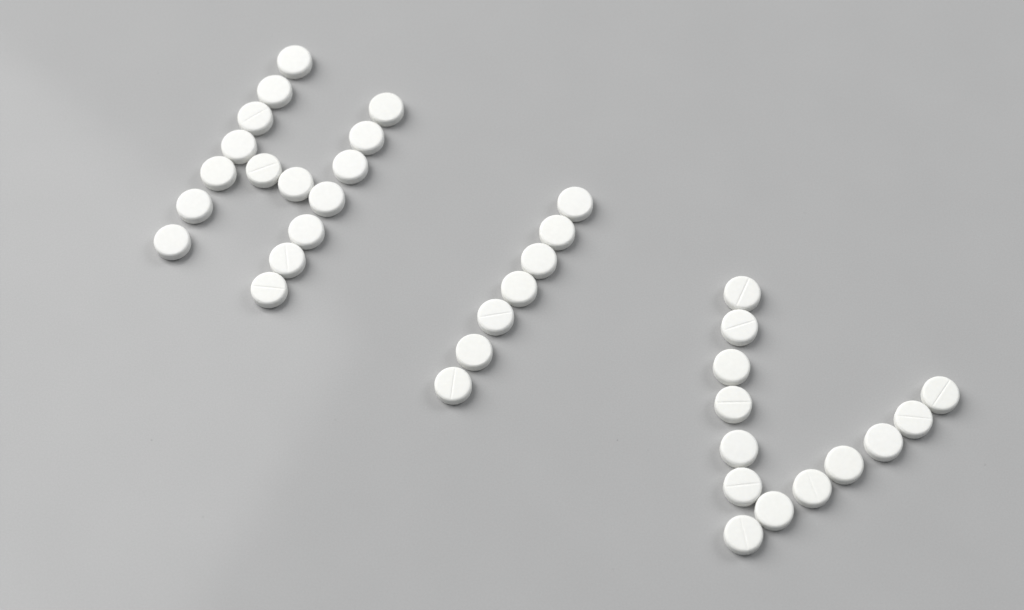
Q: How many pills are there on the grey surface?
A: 36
